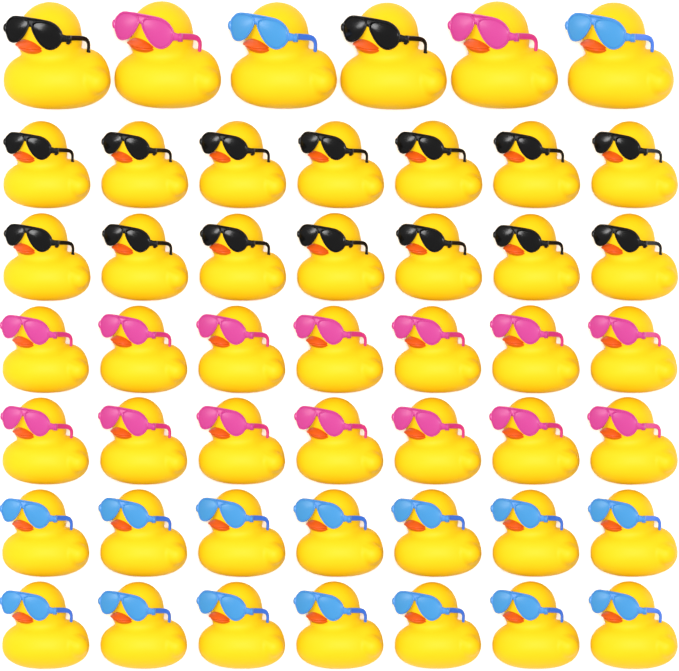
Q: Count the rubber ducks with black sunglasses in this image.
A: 16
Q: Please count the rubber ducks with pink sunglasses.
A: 16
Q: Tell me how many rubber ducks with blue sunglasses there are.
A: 16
